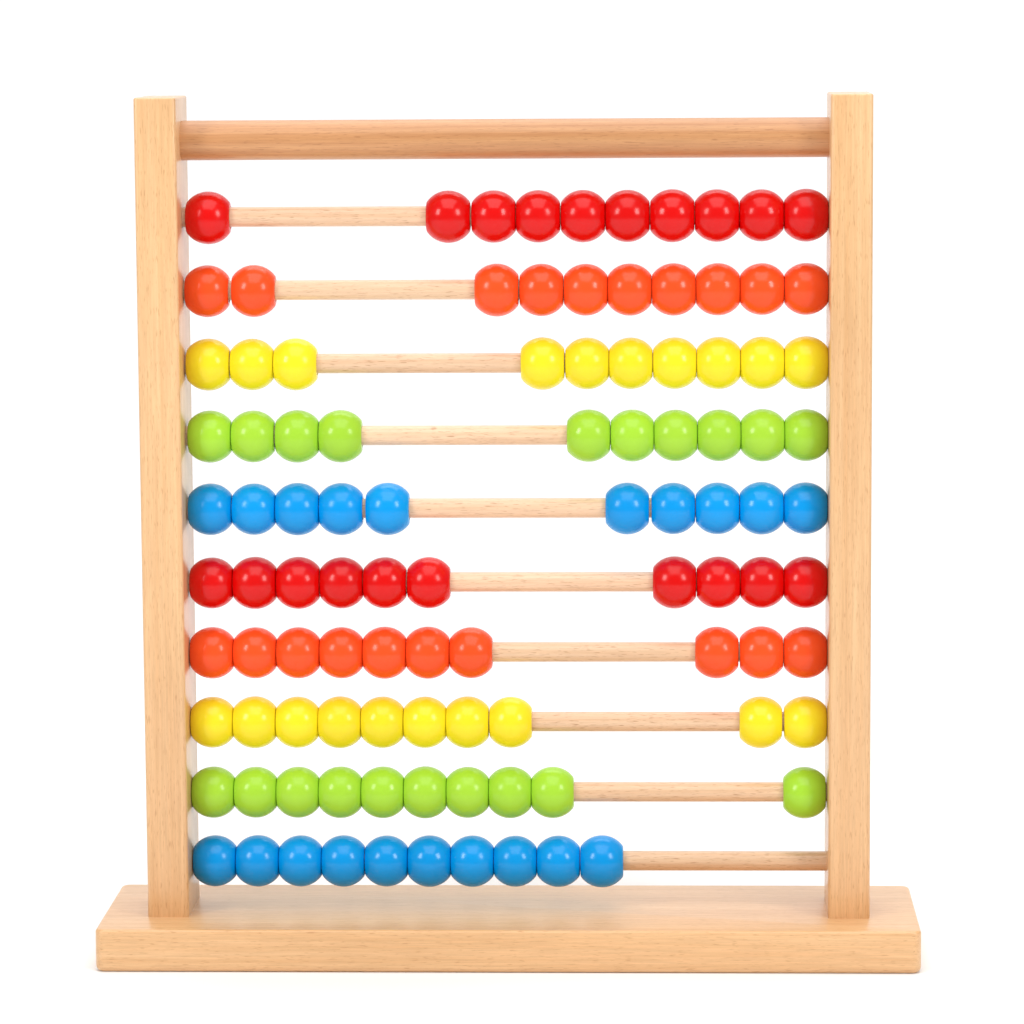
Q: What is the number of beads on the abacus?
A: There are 100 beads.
